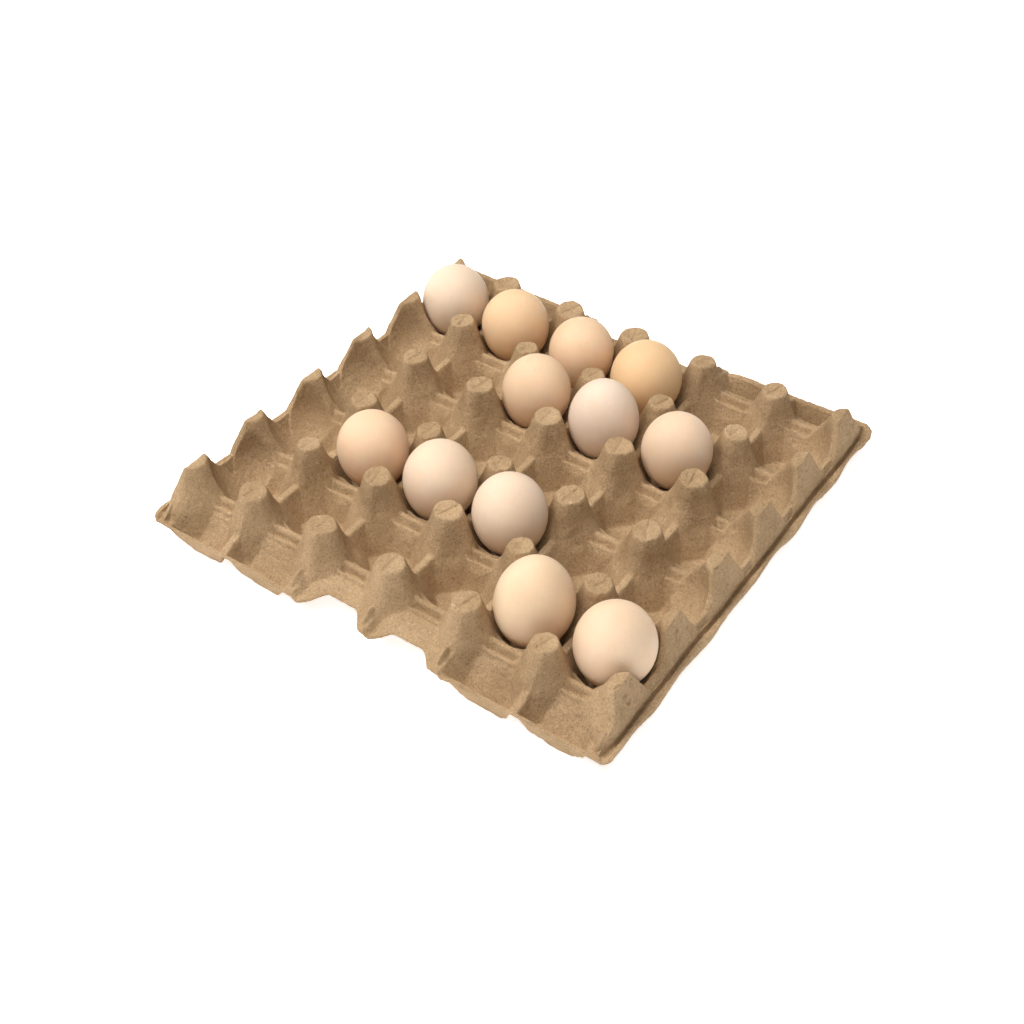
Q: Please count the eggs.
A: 12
